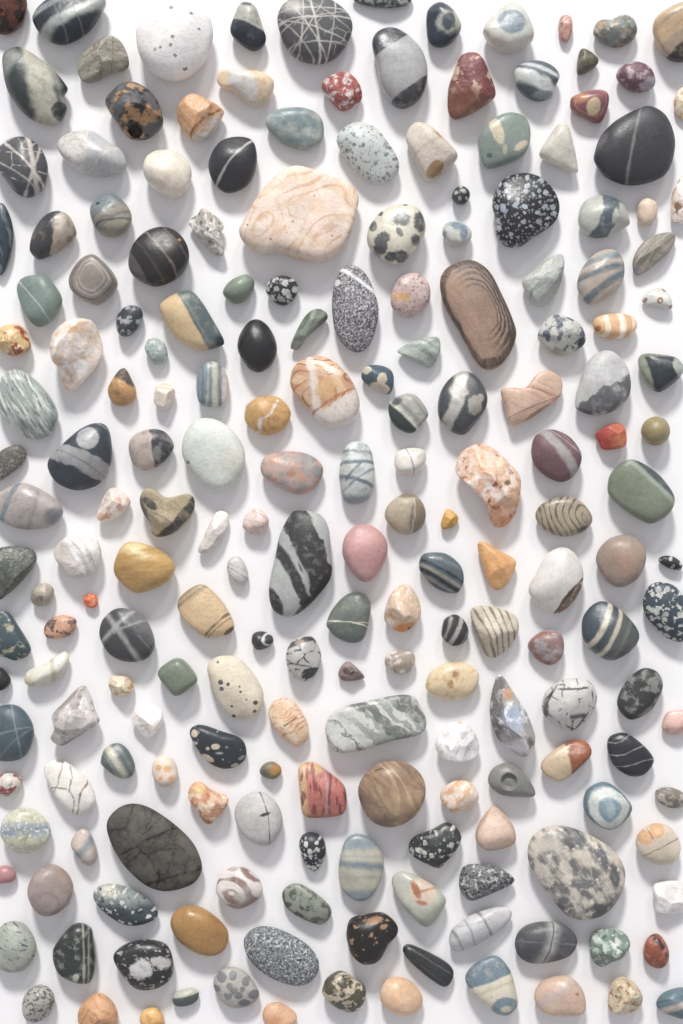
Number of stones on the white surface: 200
